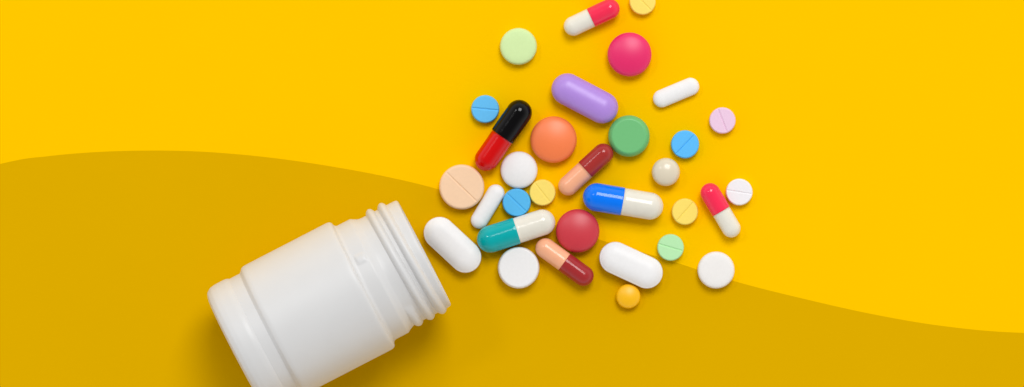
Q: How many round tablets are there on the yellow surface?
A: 20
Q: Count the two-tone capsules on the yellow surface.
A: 7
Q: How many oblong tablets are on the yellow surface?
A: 5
